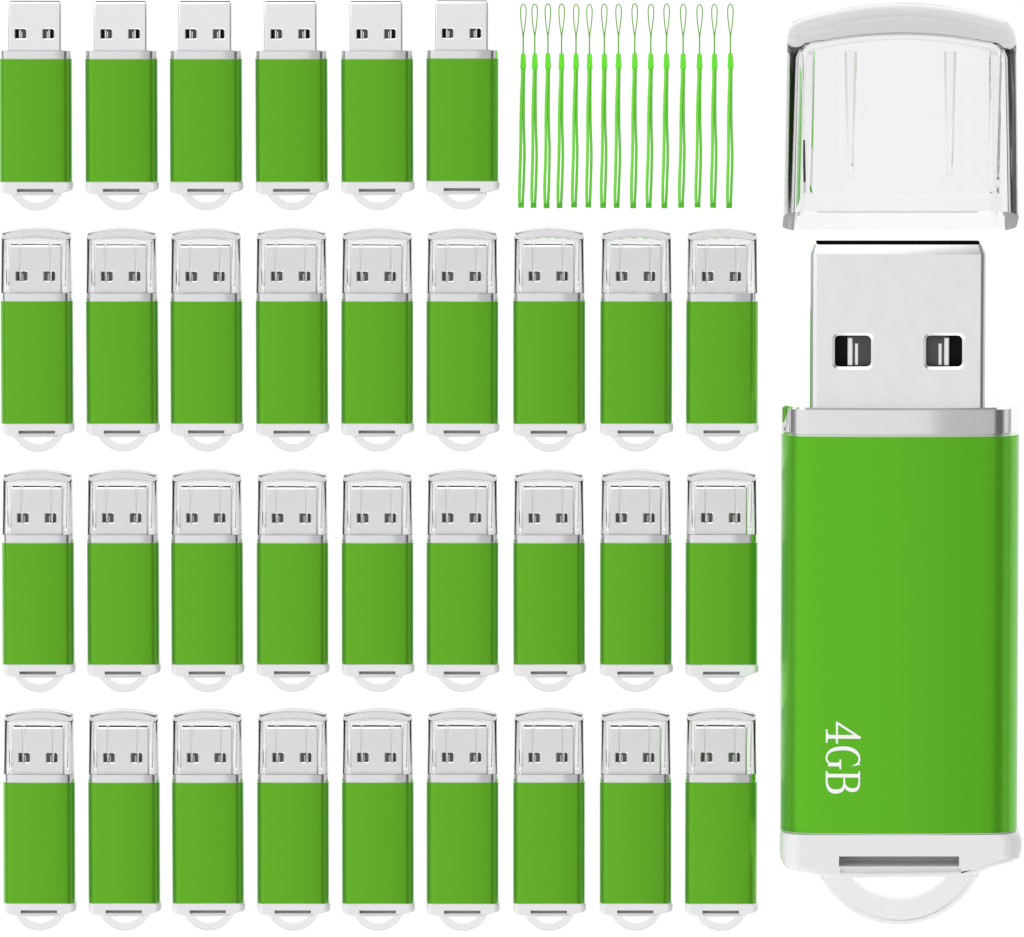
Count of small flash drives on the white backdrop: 33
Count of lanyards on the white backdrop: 15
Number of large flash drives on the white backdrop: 1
